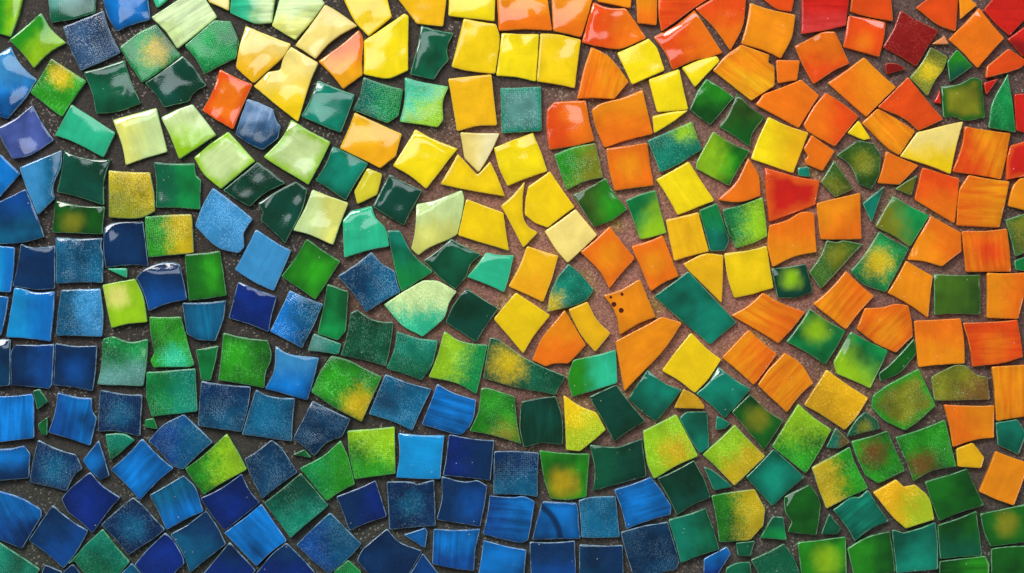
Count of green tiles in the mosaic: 139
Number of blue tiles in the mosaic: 74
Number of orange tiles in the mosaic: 59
